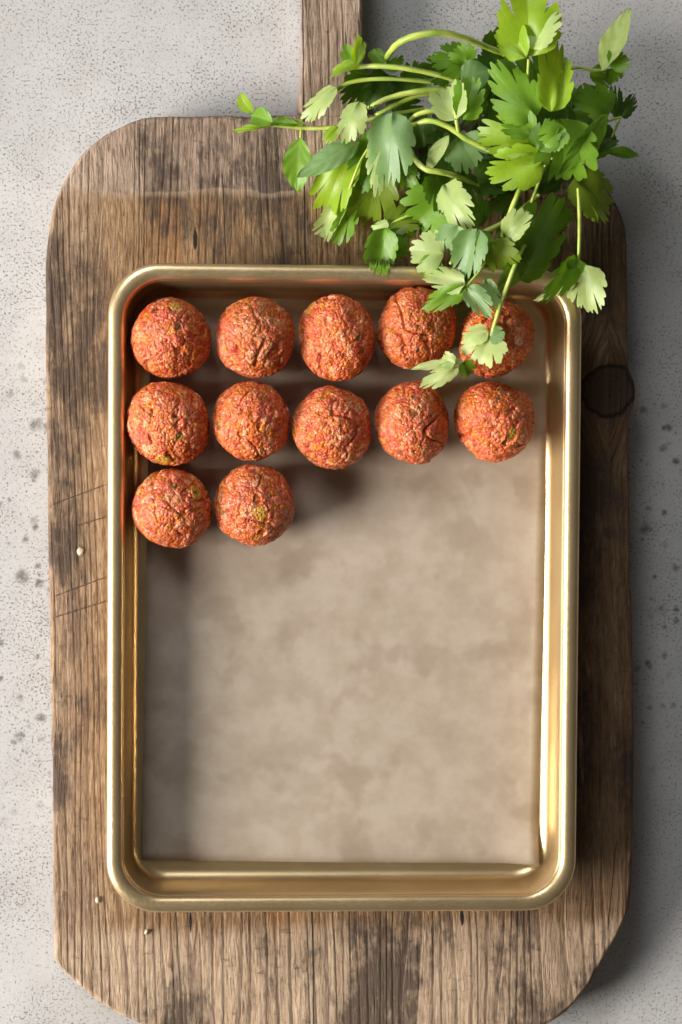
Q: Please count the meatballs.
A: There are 12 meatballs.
